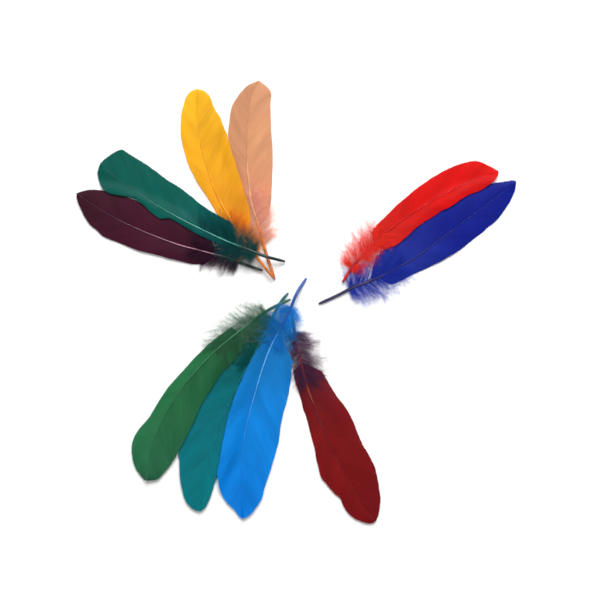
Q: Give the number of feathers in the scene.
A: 10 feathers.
